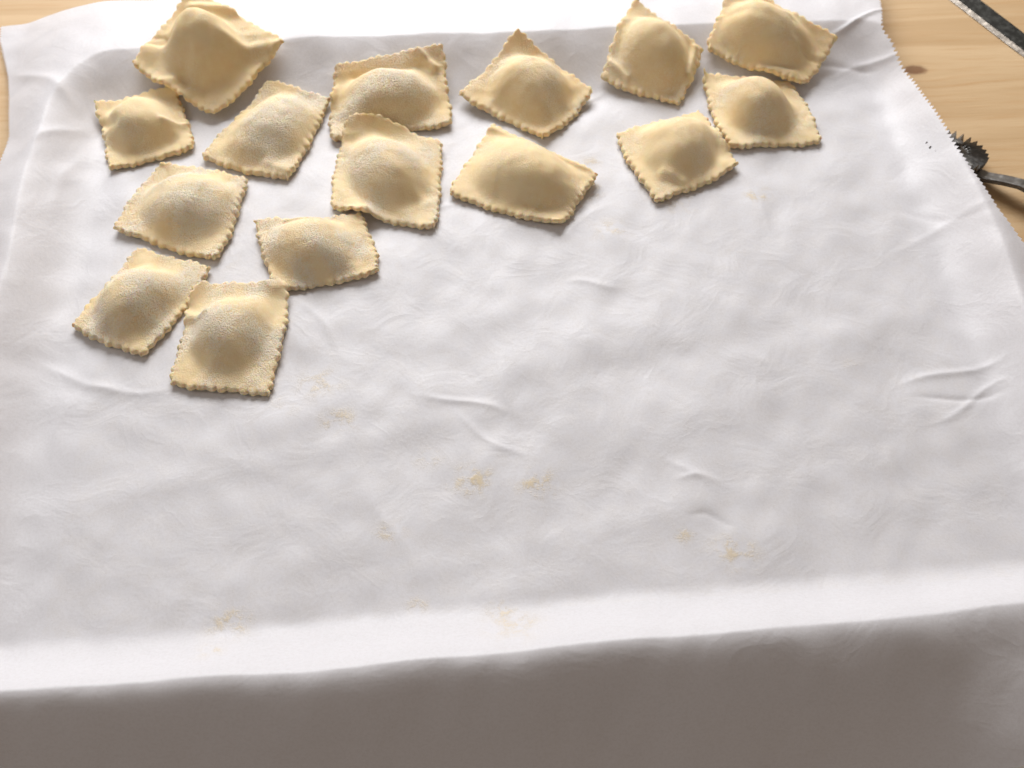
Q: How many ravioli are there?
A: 15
